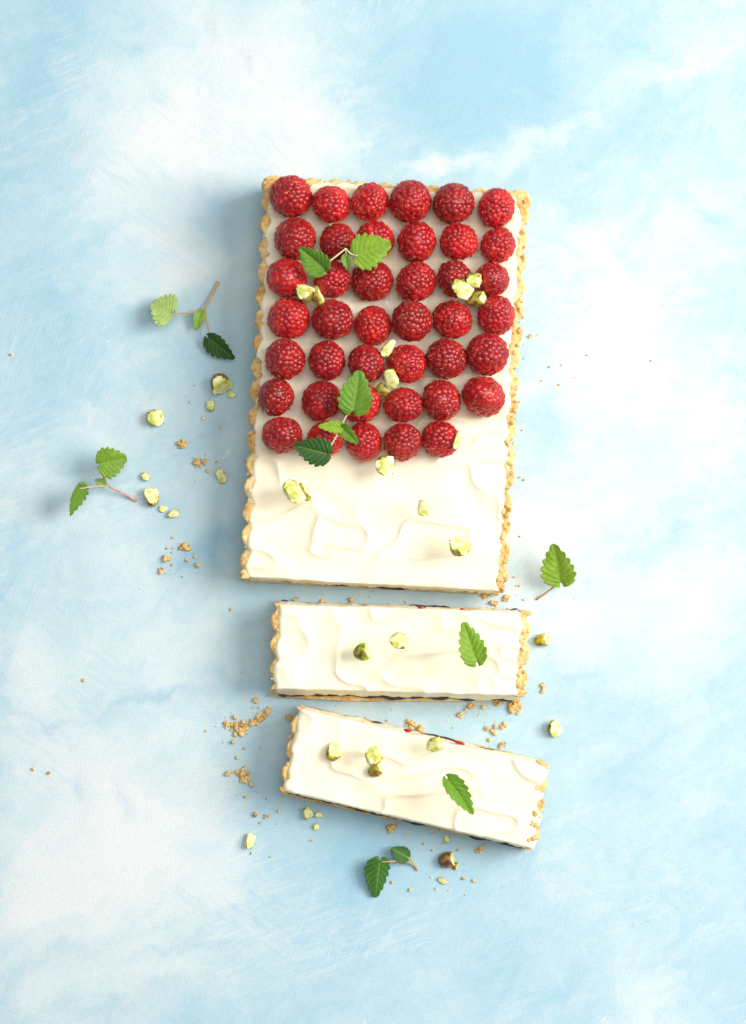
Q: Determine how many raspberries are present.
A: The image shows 41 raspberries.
